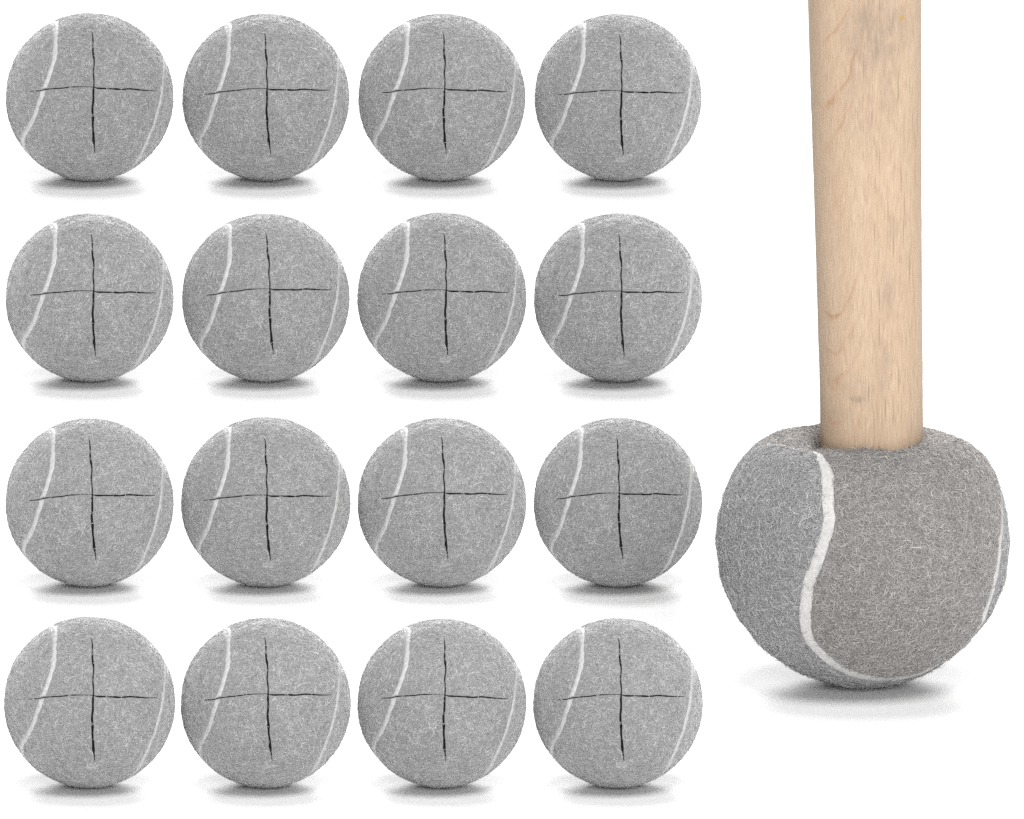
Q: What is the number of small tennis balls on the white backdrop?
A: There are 16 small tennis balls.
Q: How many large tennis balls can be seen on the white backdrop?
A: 1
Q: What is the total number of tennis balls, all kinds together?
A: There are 17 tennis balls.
